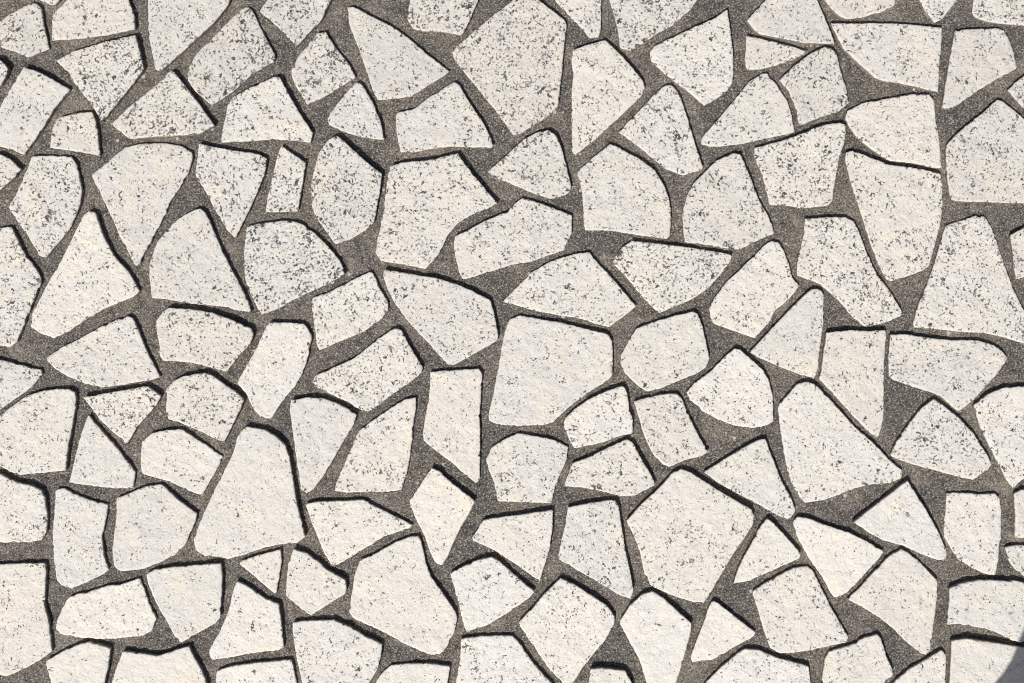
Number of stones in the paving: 127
